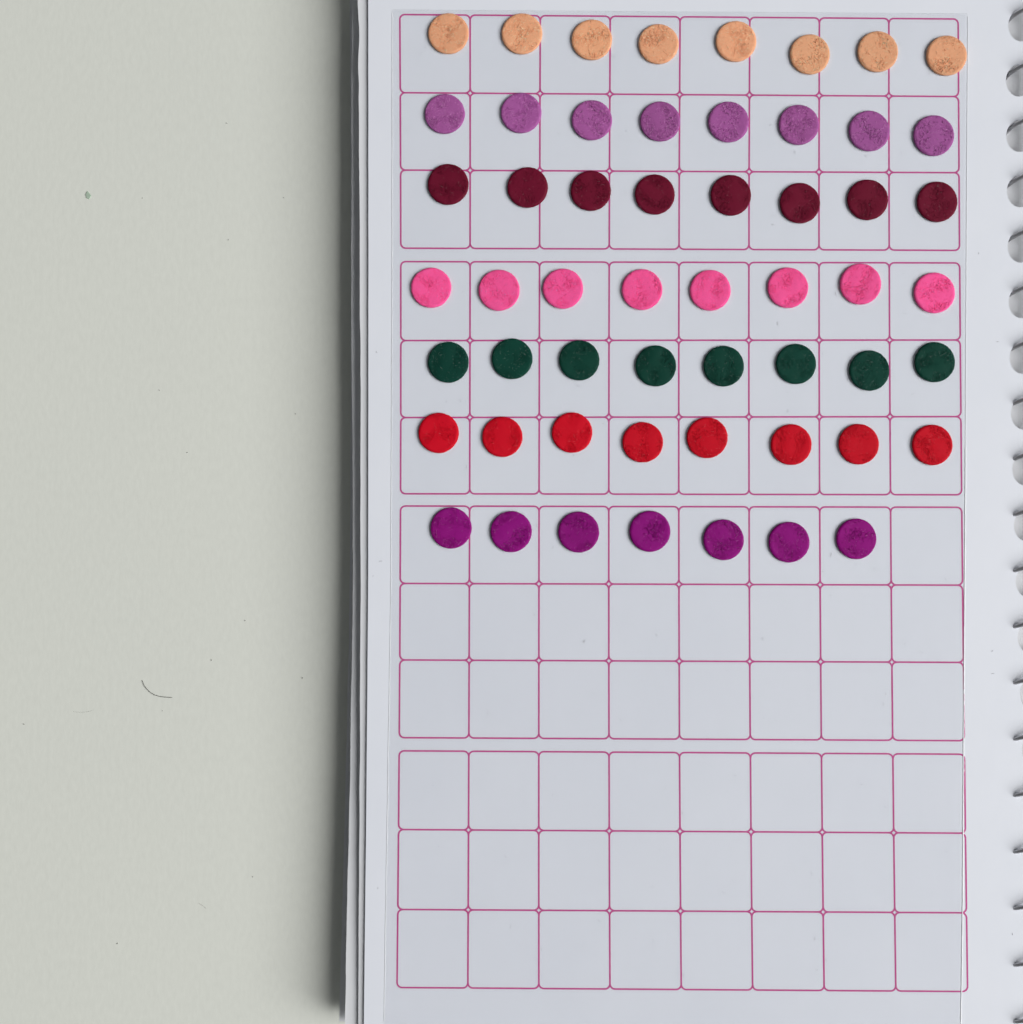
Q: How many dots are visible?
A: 55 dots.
